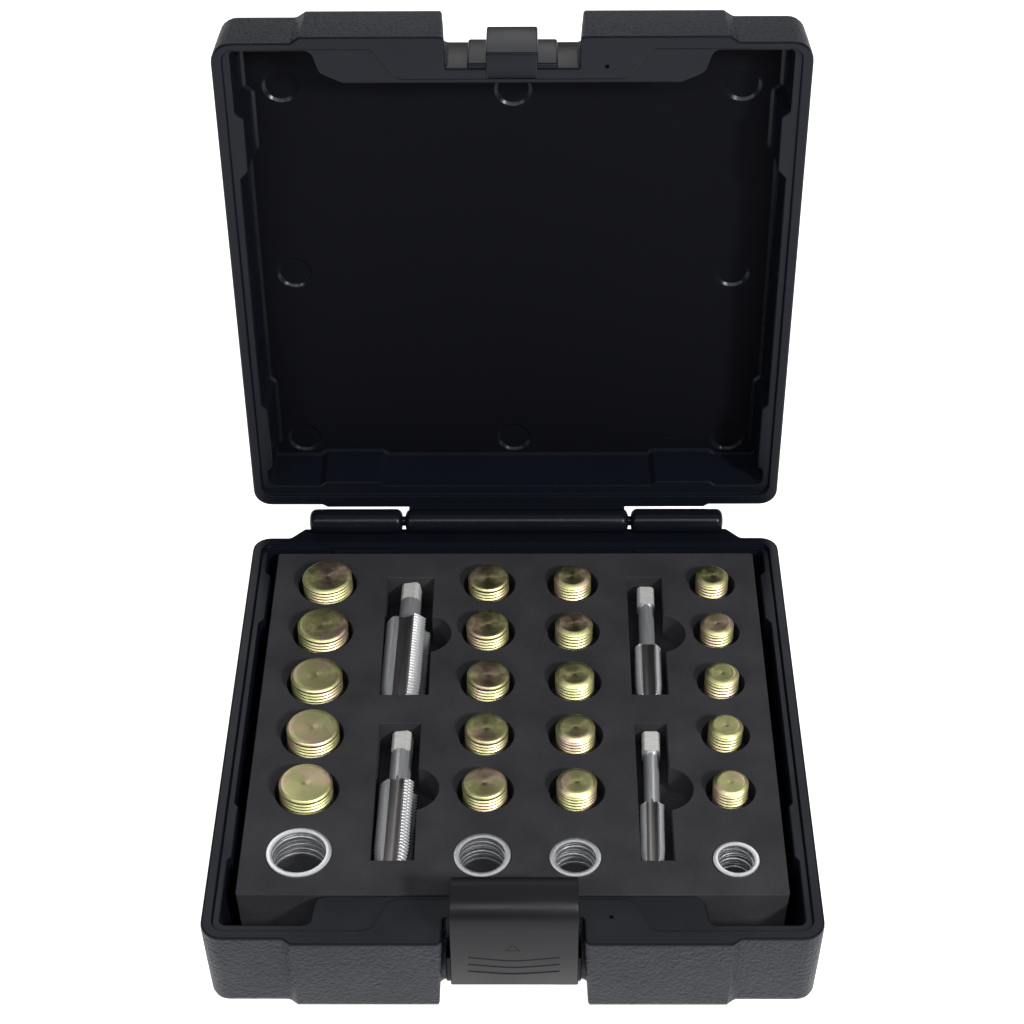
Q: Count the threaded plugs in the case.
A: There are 20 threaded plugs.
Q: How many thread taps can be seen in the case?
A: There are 4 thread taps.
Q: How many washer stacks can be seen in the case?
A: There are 4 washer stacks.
